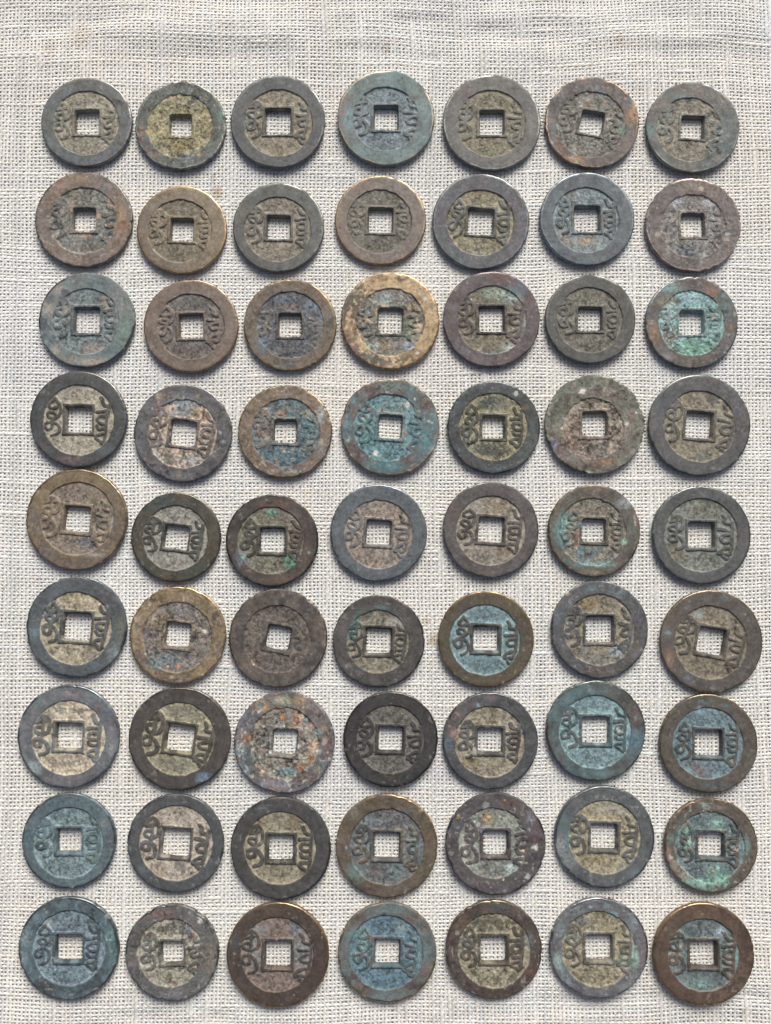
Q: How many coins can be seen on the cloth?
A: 63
